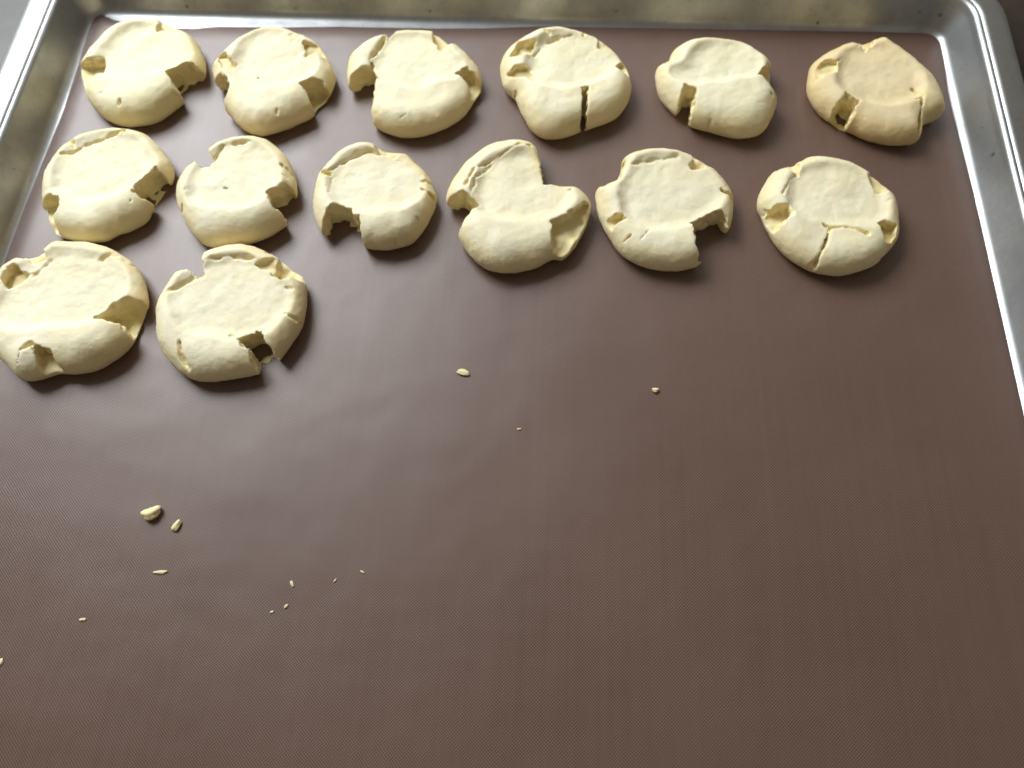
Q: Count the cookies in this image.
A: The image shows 14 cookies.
